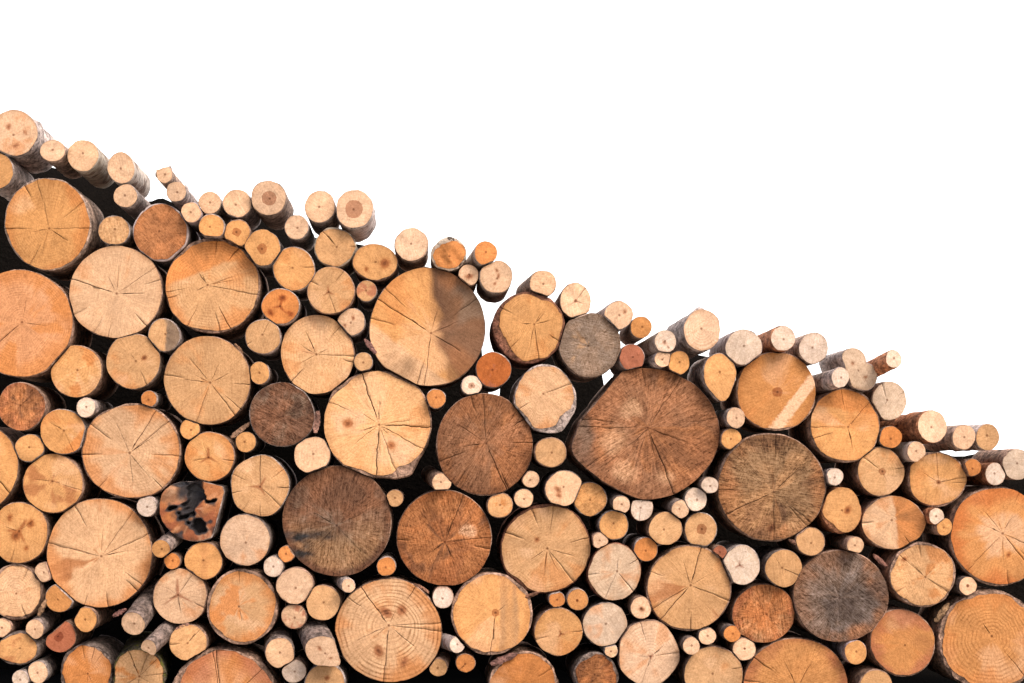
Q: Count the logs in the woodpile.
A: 200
